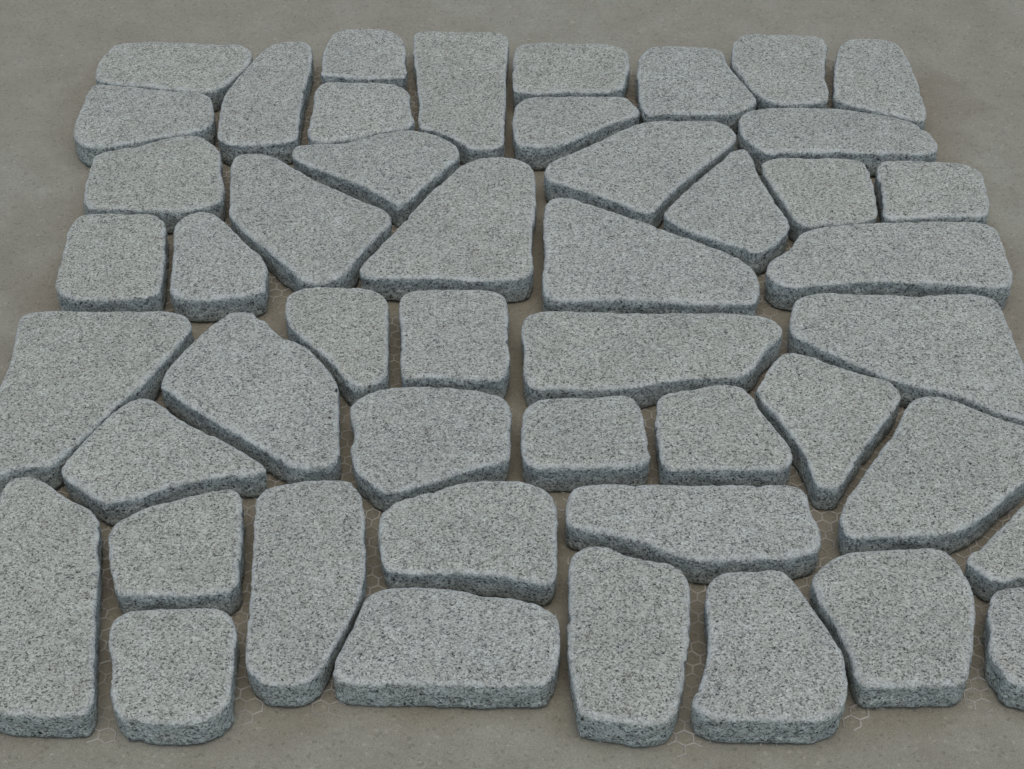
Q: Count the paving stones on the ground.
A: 48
